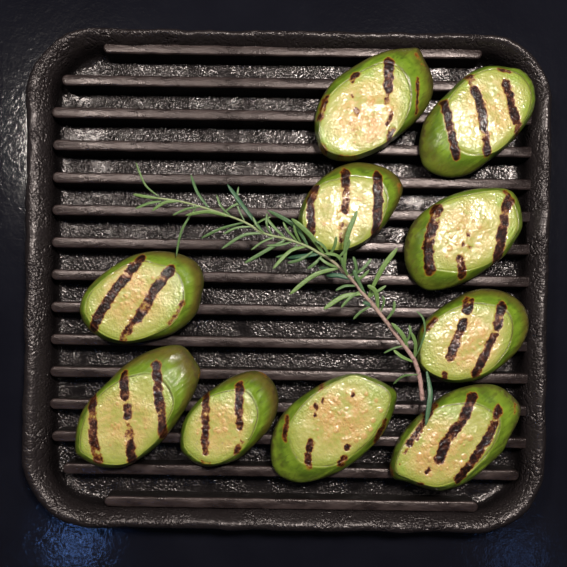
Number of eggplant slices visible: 10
